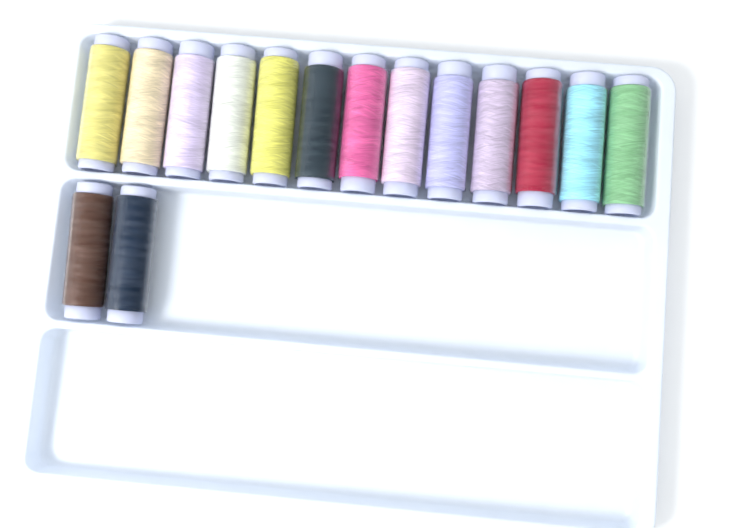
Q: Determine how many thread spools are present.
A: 15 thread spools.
